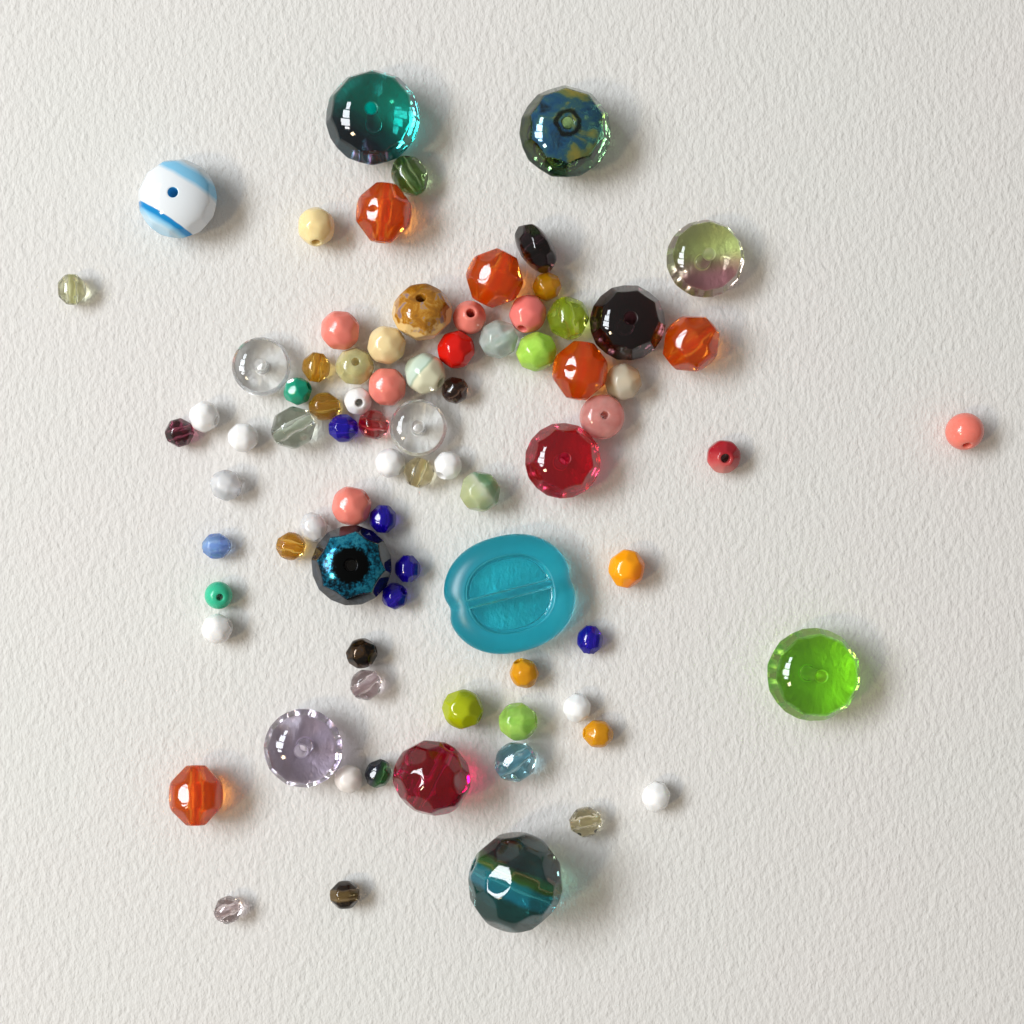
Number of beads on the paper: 81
